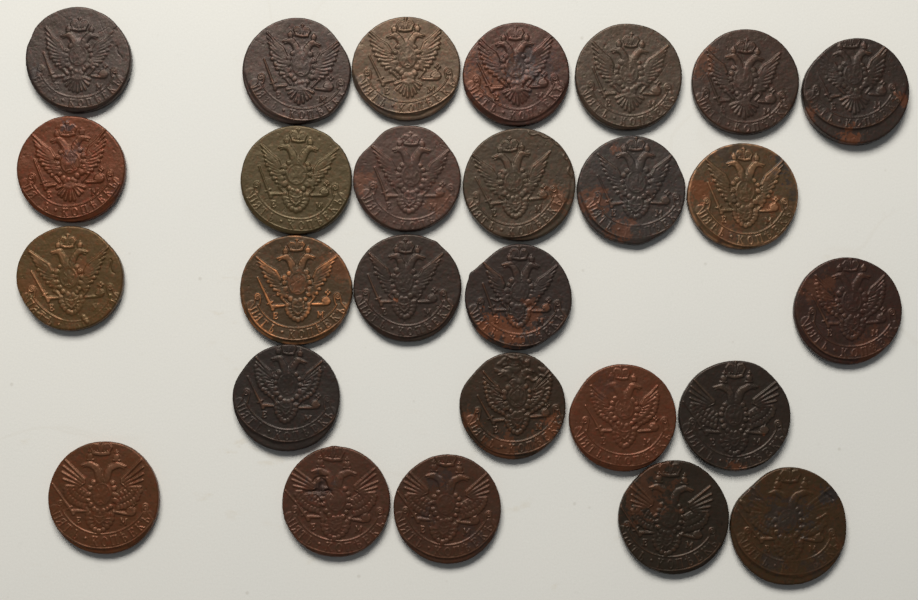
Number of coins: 27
